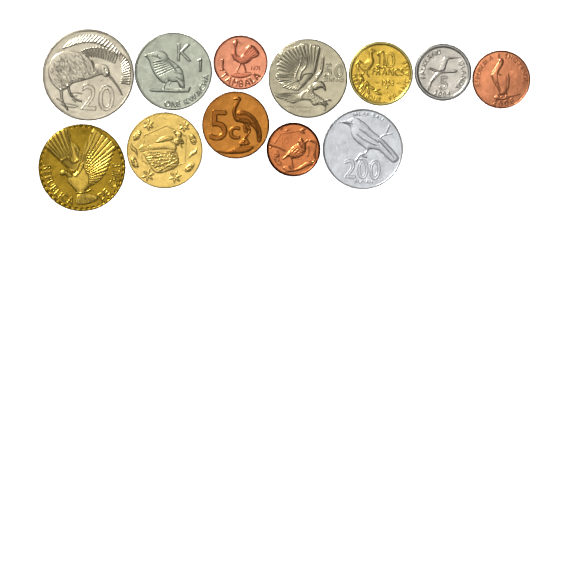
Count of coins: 12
